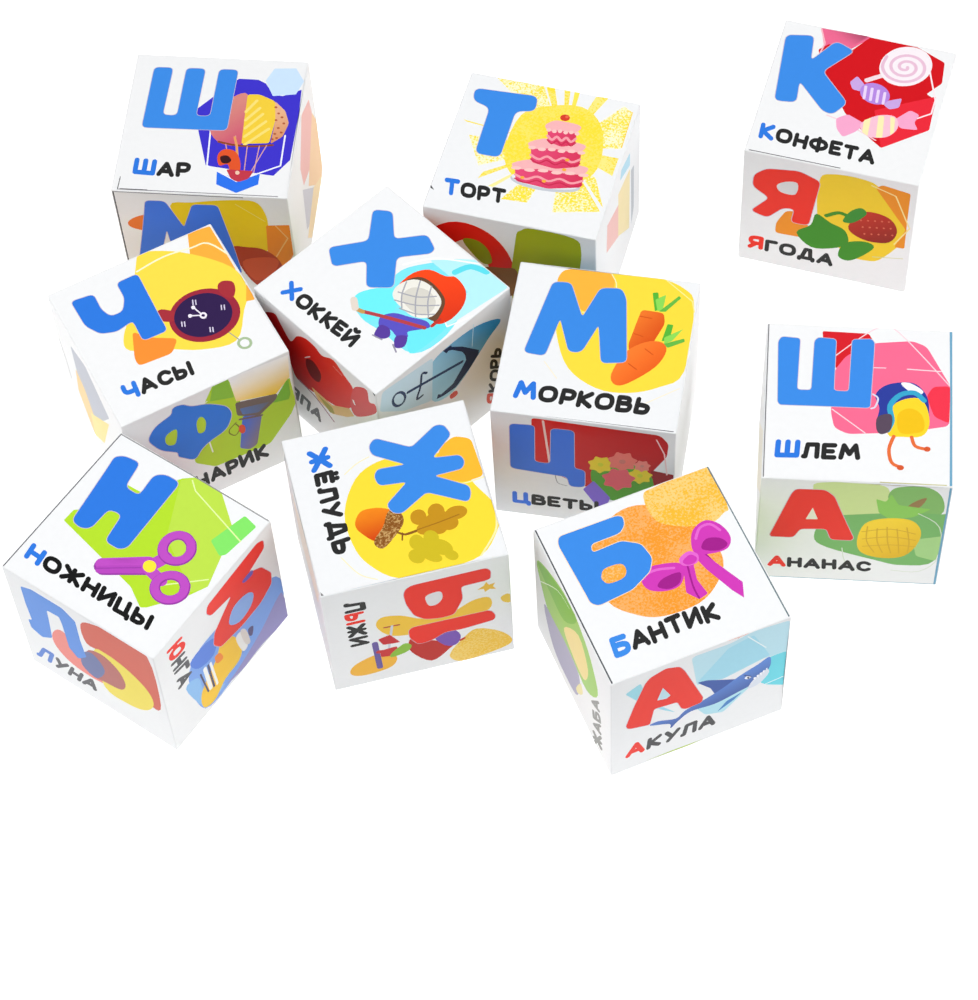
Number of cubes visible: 10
